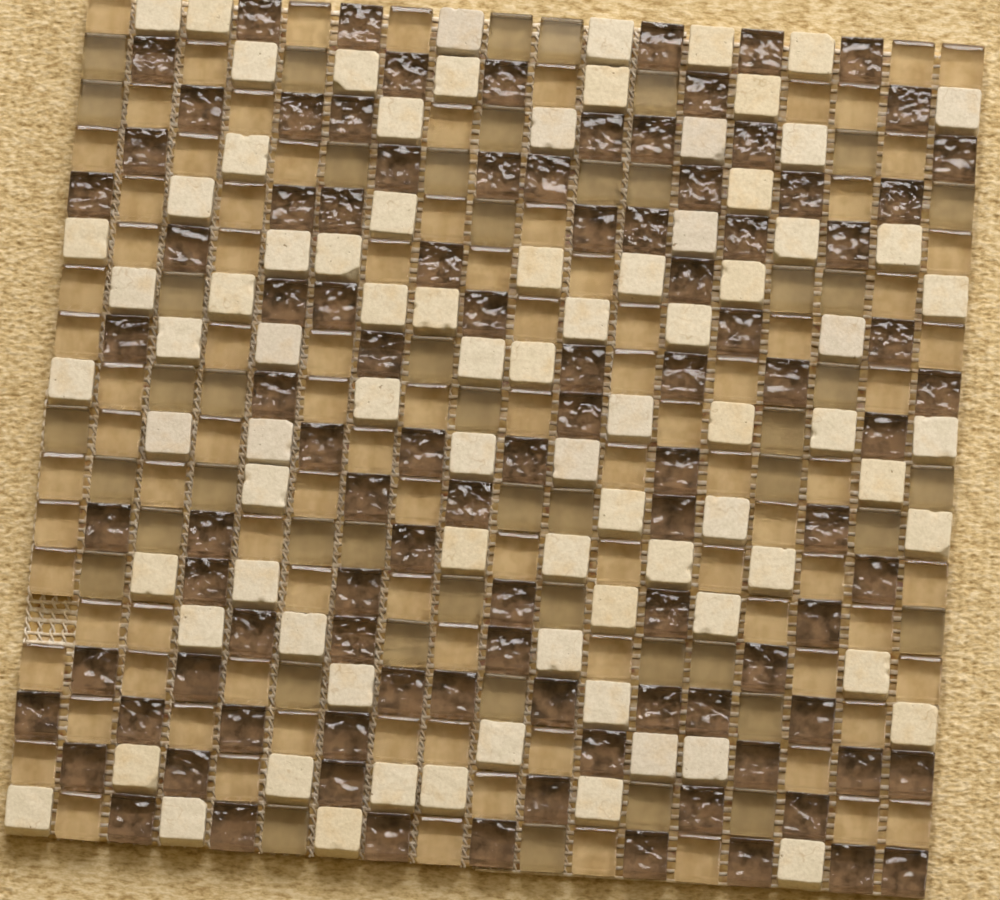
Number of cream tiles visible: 83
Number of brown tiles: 99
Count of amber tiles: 93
